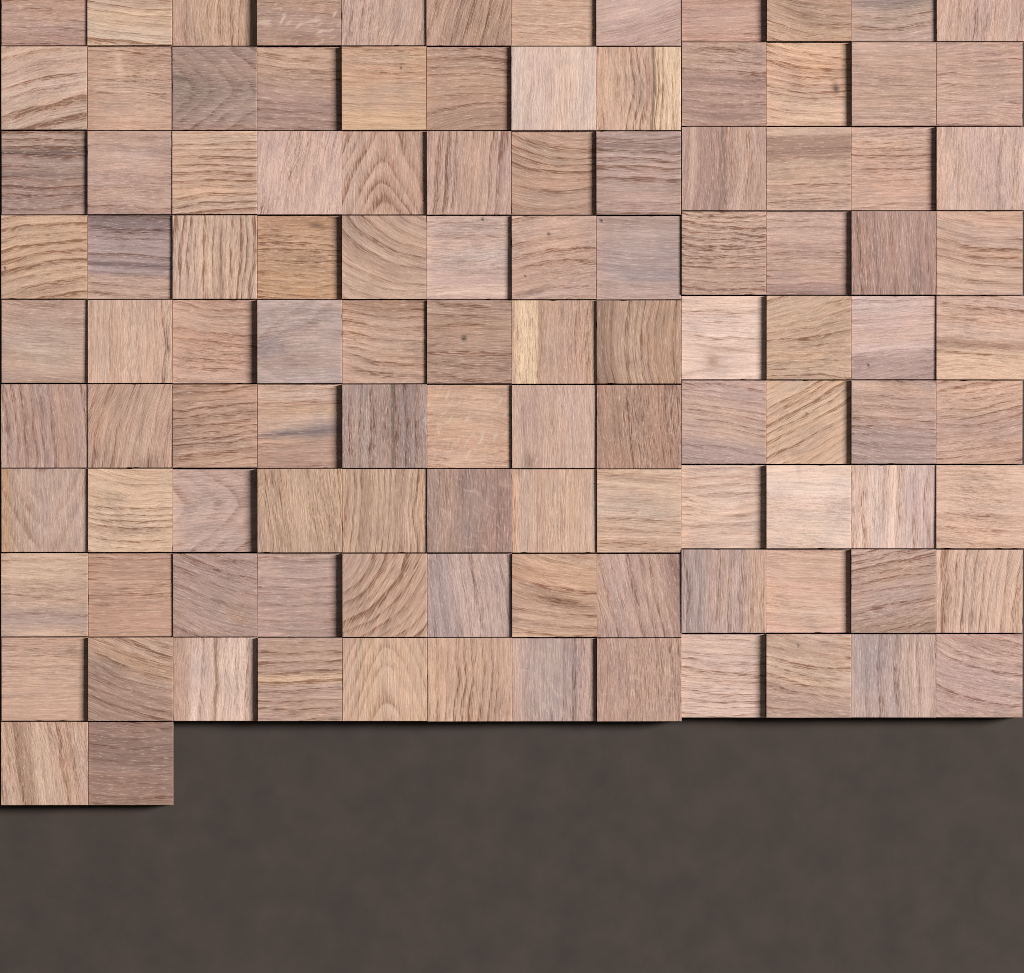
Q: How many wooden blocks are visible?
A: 110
